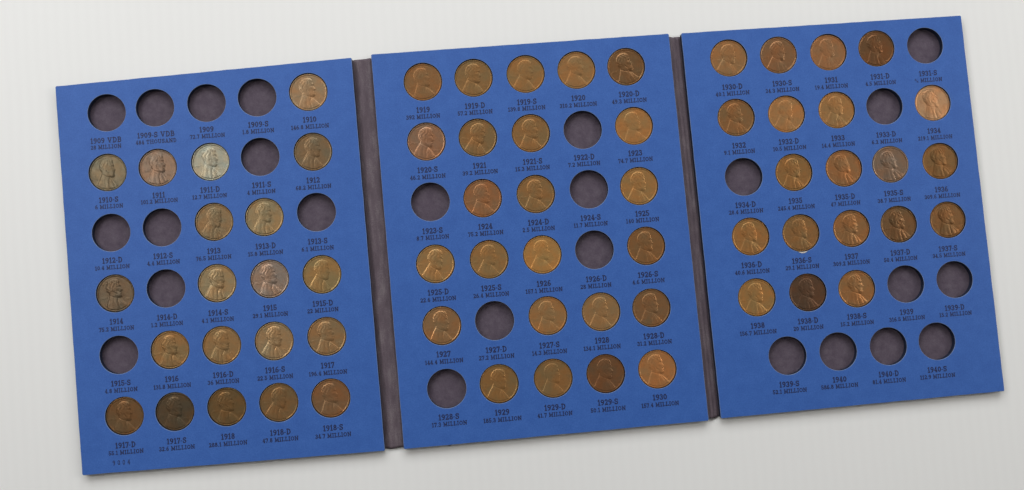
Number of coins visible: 64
